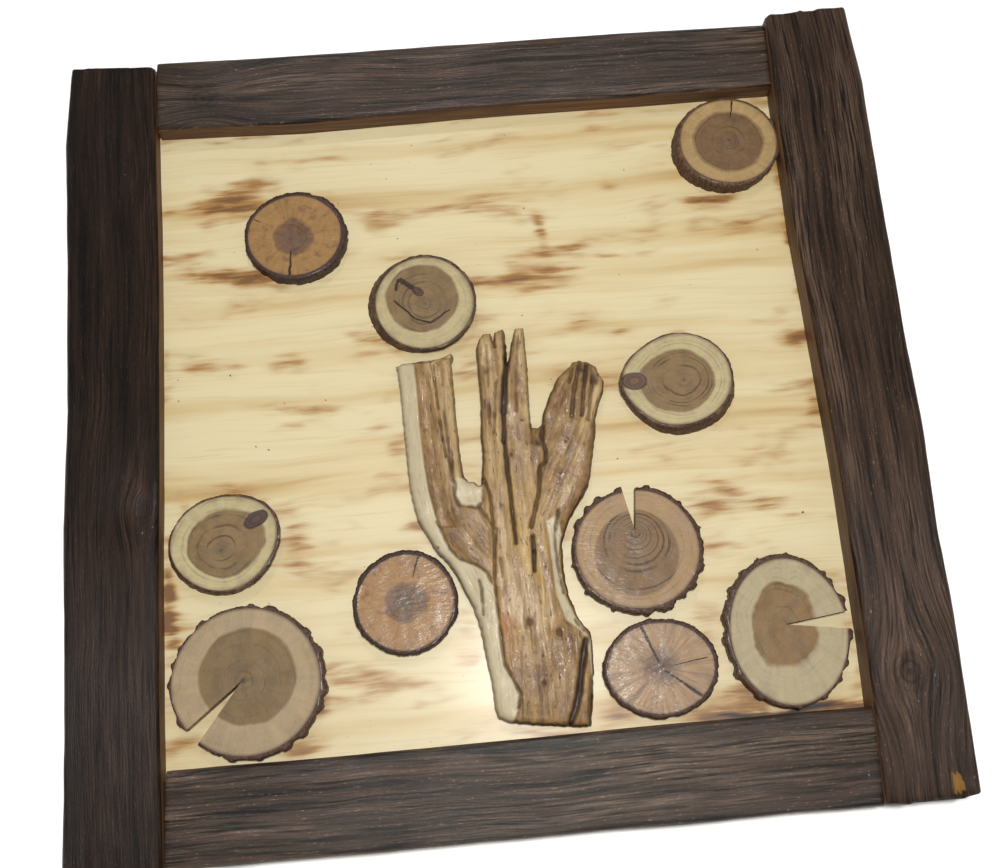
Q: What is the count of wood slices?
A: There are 10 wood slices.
